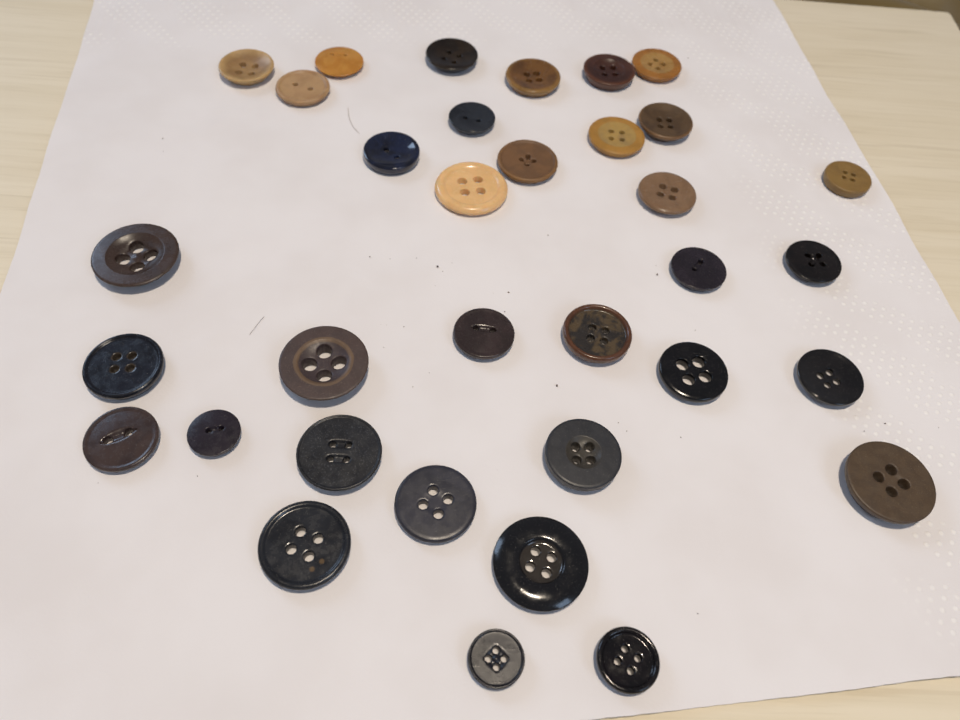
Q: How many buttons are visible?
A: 34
